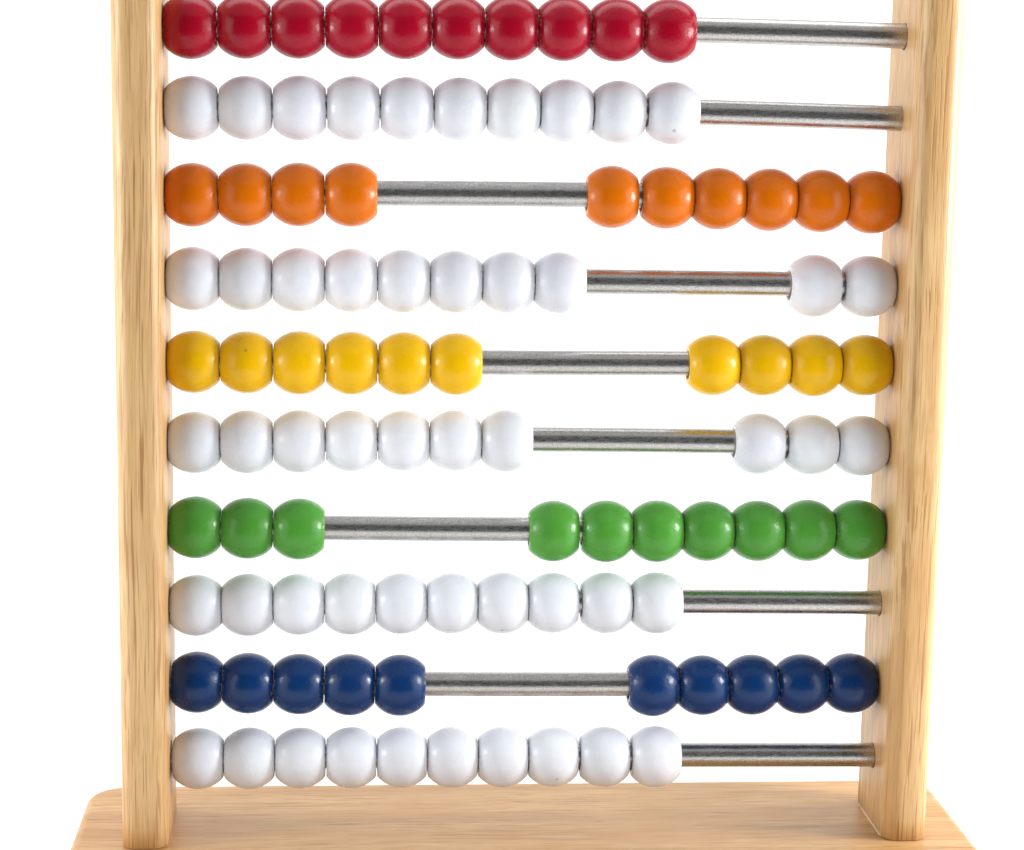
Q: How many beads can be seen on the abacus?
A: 100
